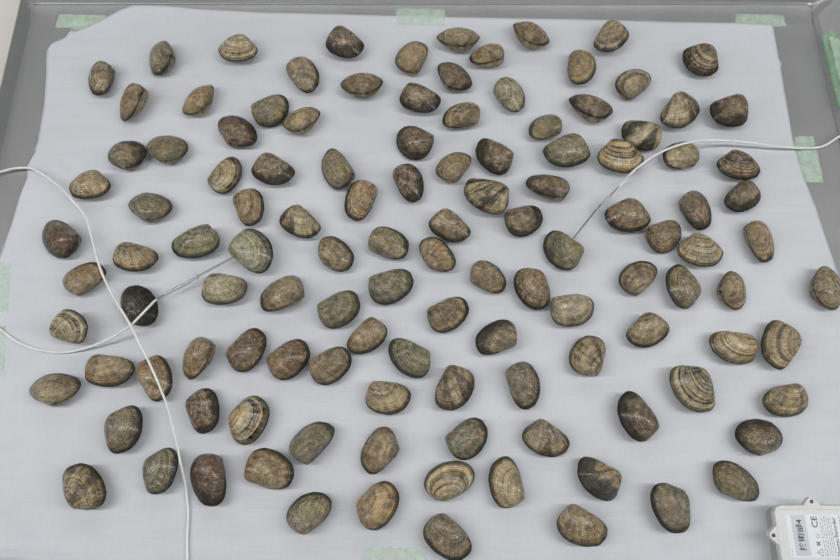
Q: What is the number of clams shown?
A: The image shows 120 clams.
